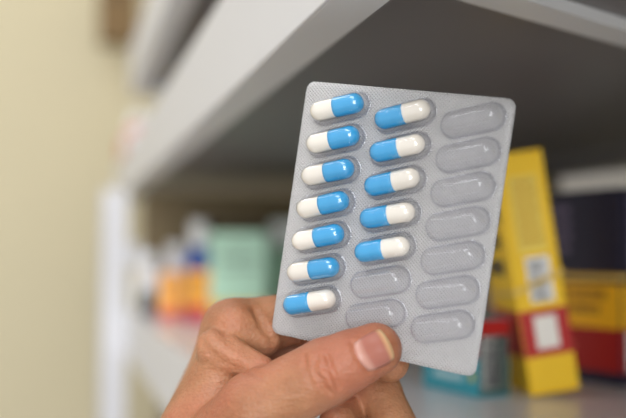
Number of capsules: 12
